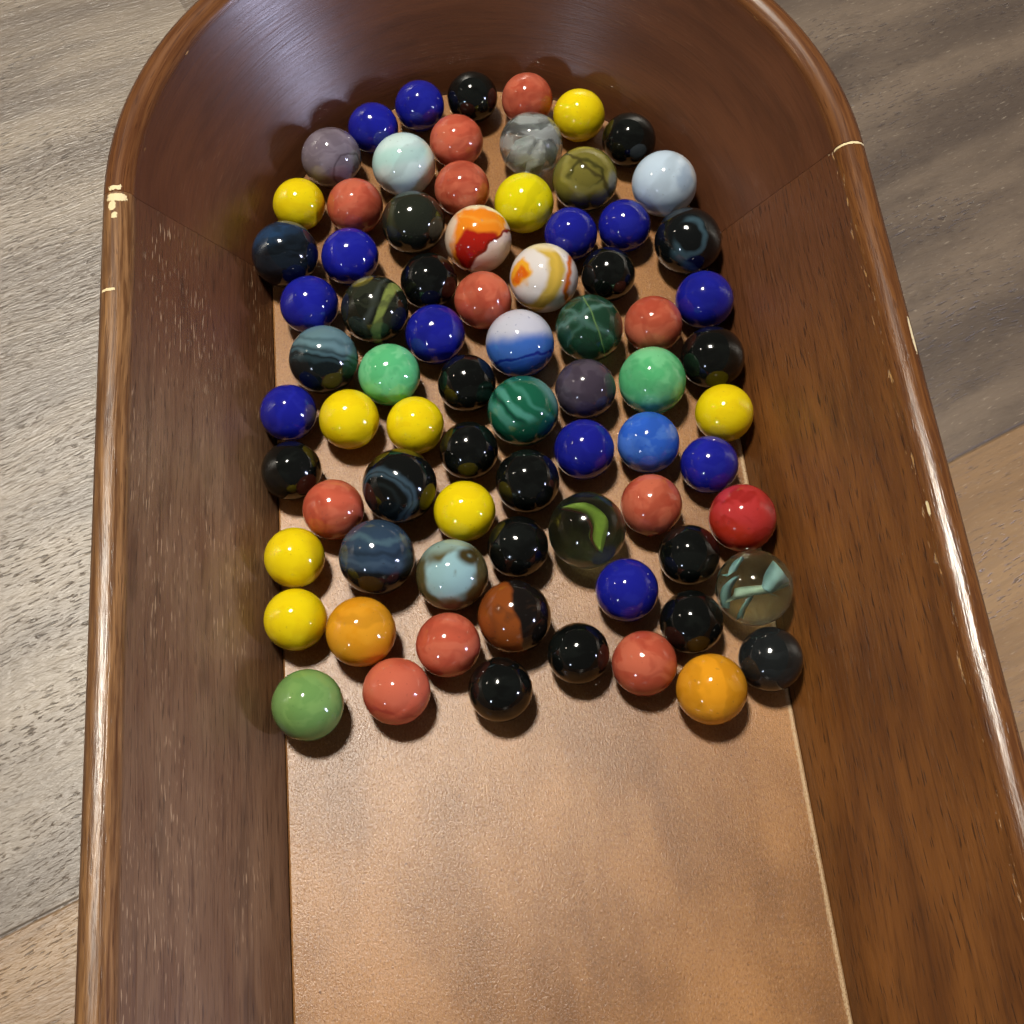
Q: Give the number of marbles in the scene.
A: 76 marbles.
